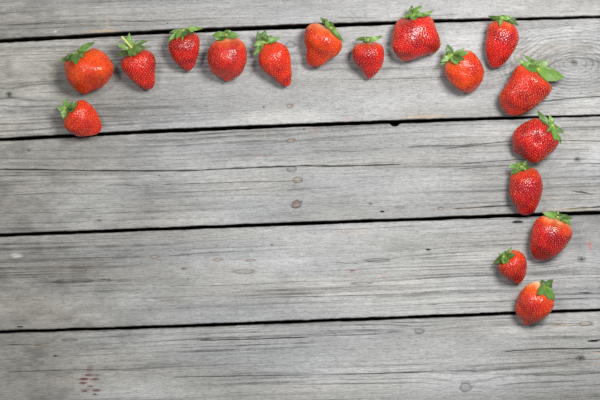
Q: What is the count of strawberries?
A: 17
